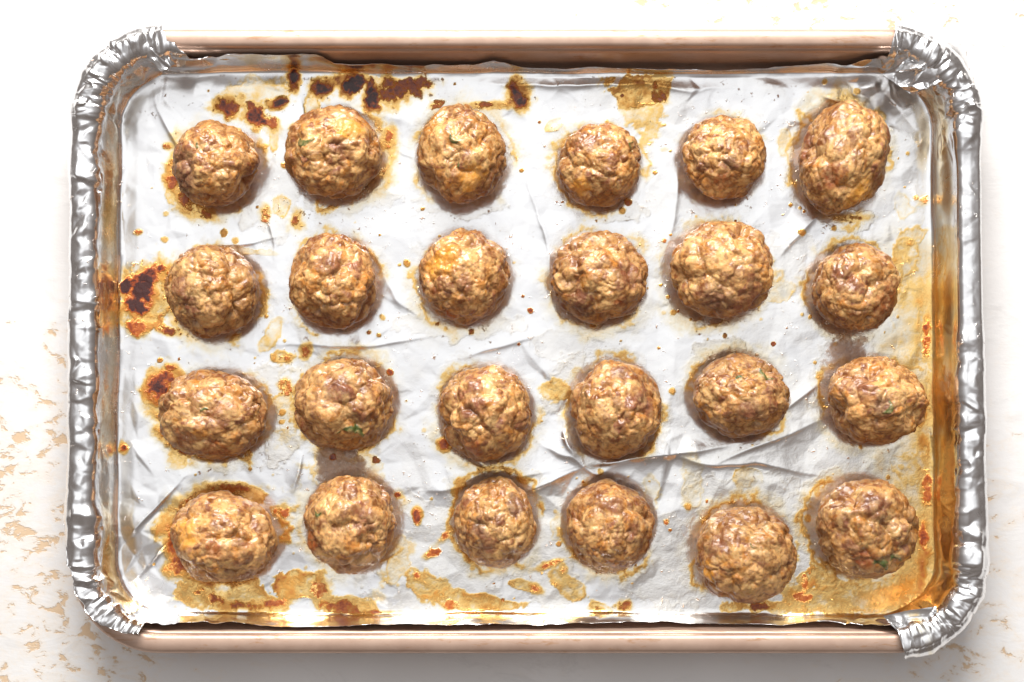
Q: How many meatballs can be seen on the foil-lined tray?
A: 24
